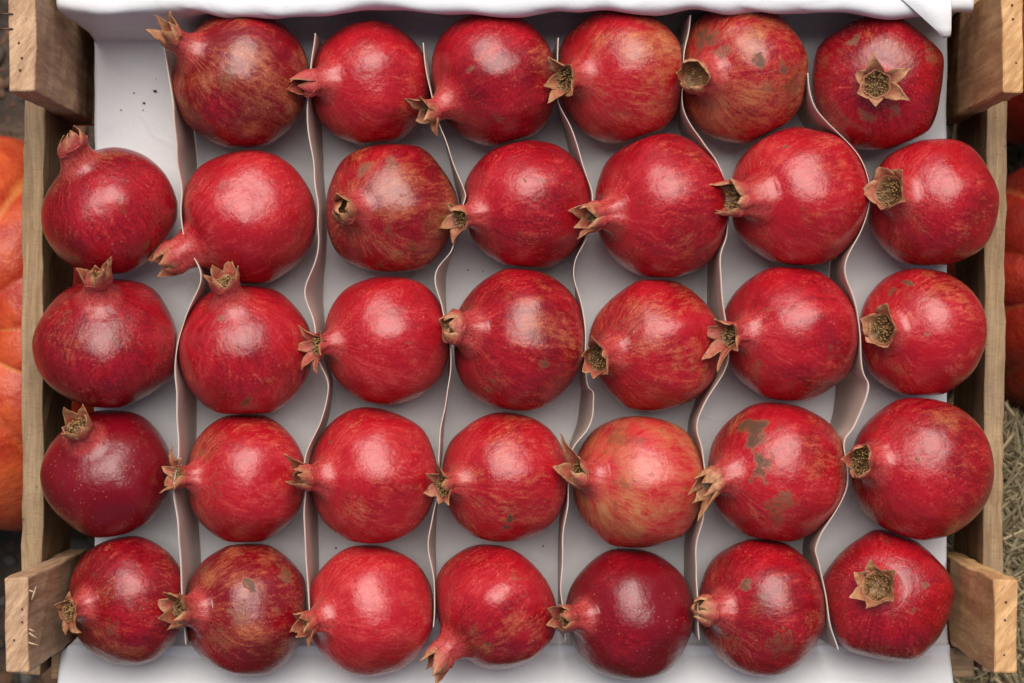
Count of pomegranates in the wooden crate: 34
